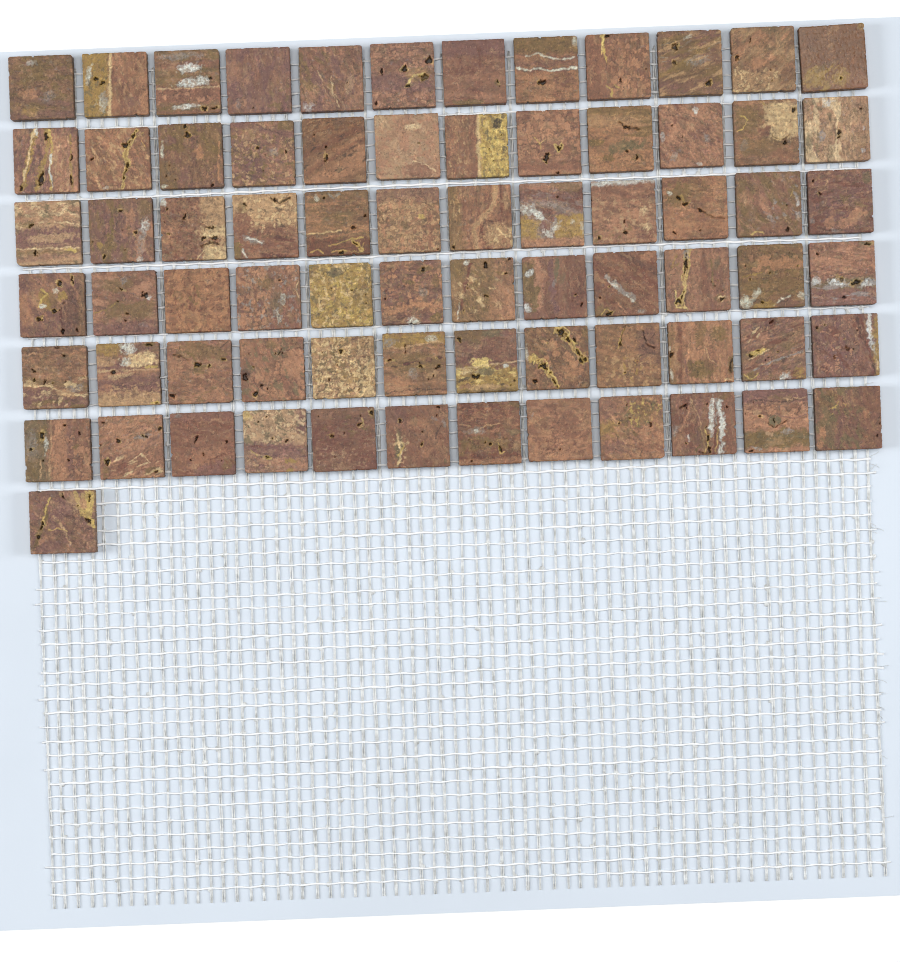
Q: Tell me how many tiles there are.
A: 73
